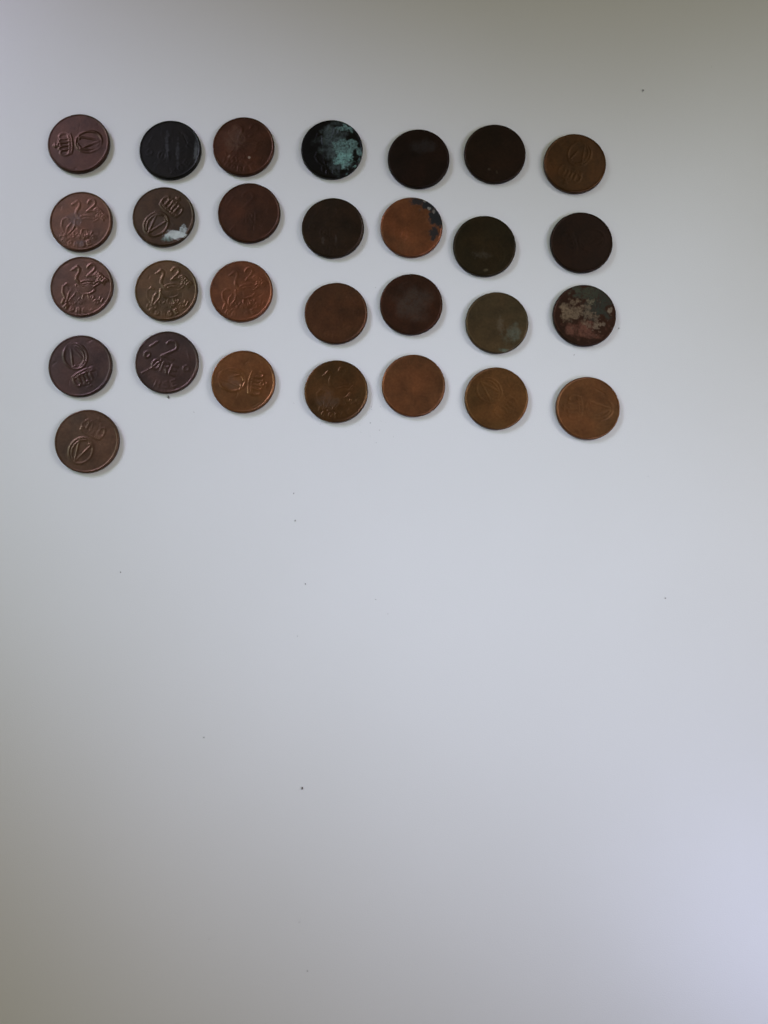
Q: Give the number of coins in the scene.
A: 29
